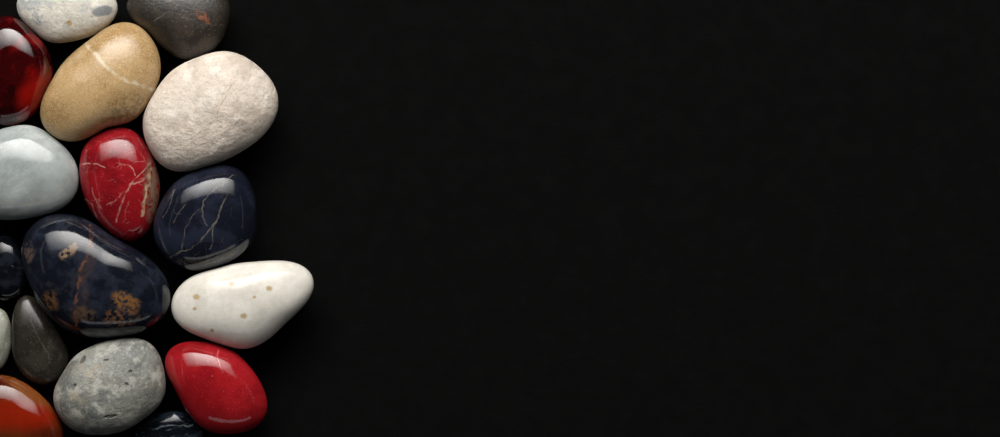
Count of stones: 17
